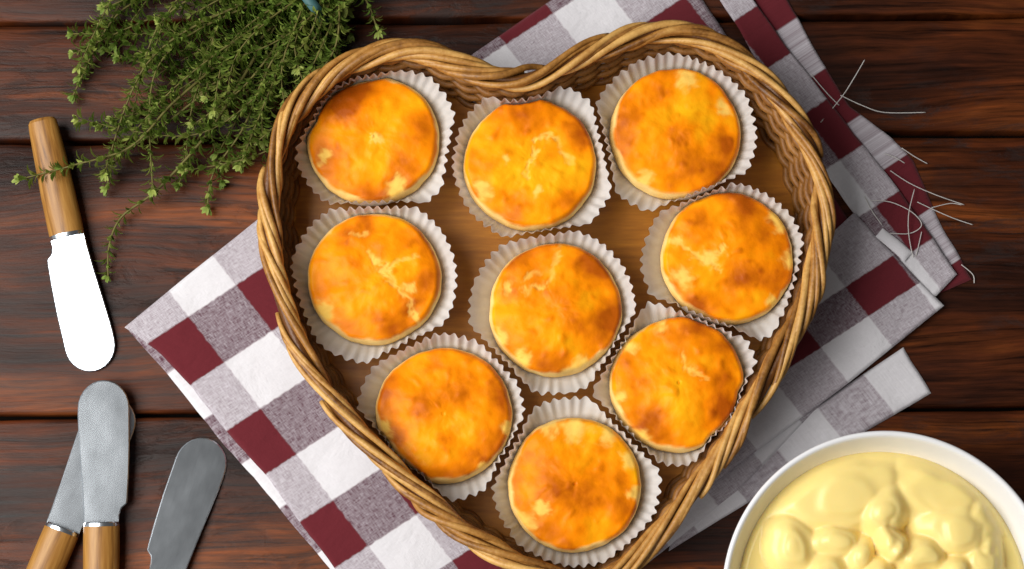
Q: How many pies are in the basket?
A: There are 9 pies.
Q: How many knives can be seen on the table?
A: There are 4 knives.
